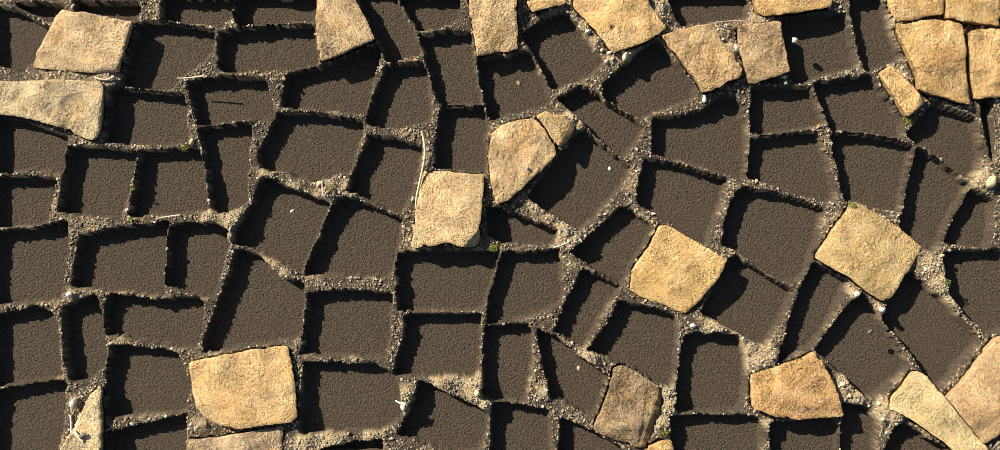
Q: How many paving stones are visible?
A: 27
